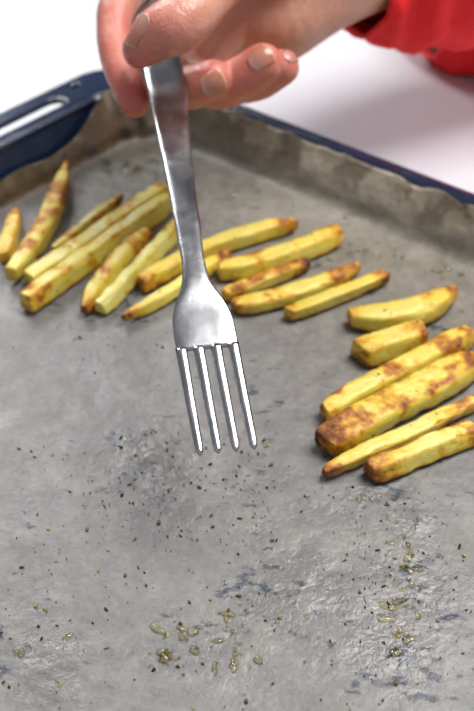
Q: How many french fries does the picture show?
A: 19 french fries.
